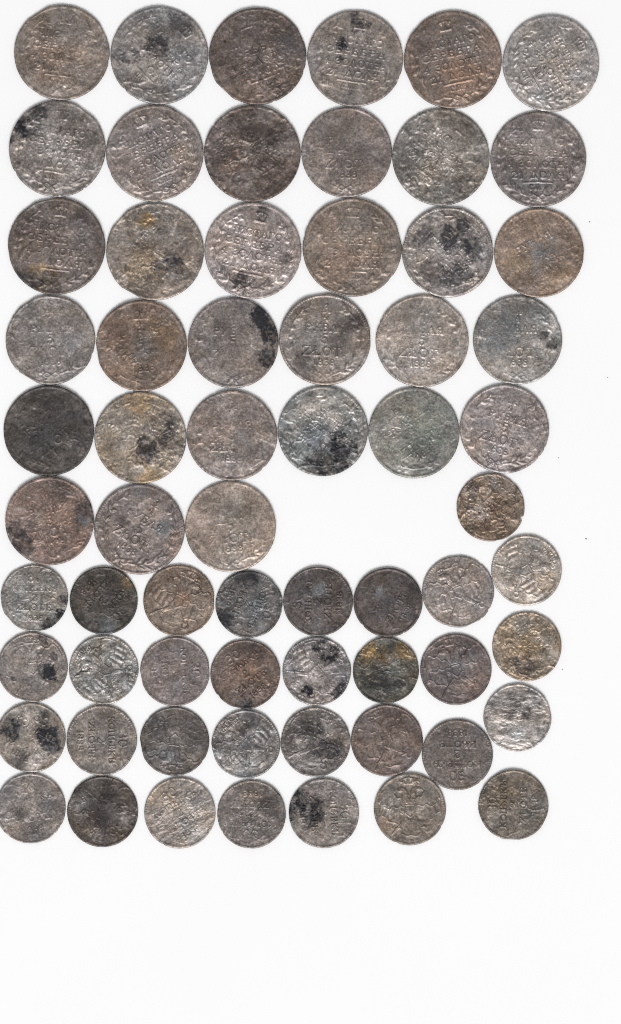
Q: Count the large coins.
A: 33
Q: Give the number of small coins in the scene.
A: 32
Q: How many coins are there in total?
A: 65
